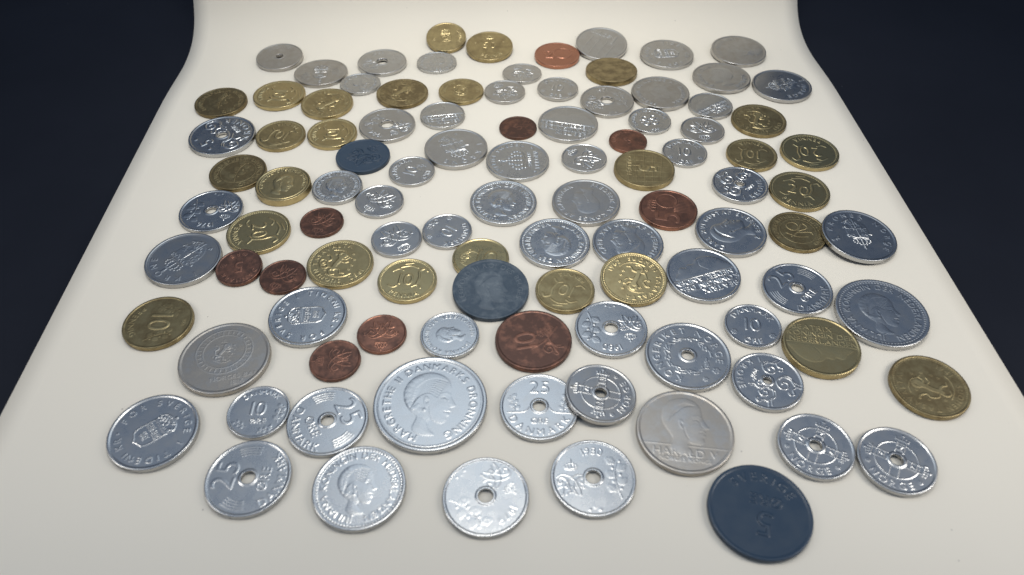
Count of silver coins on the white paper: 63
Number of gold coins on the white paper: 27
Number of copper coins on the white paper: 10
